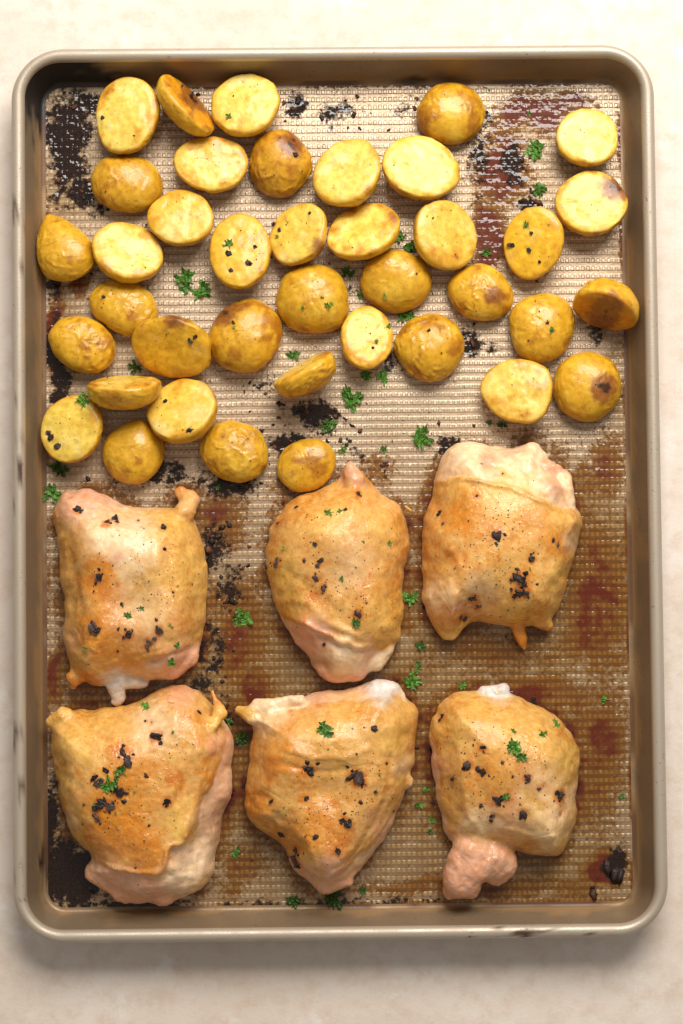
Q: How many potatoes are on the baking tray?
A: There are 39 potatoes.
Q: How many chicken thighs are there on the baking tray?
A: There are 6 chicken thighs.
